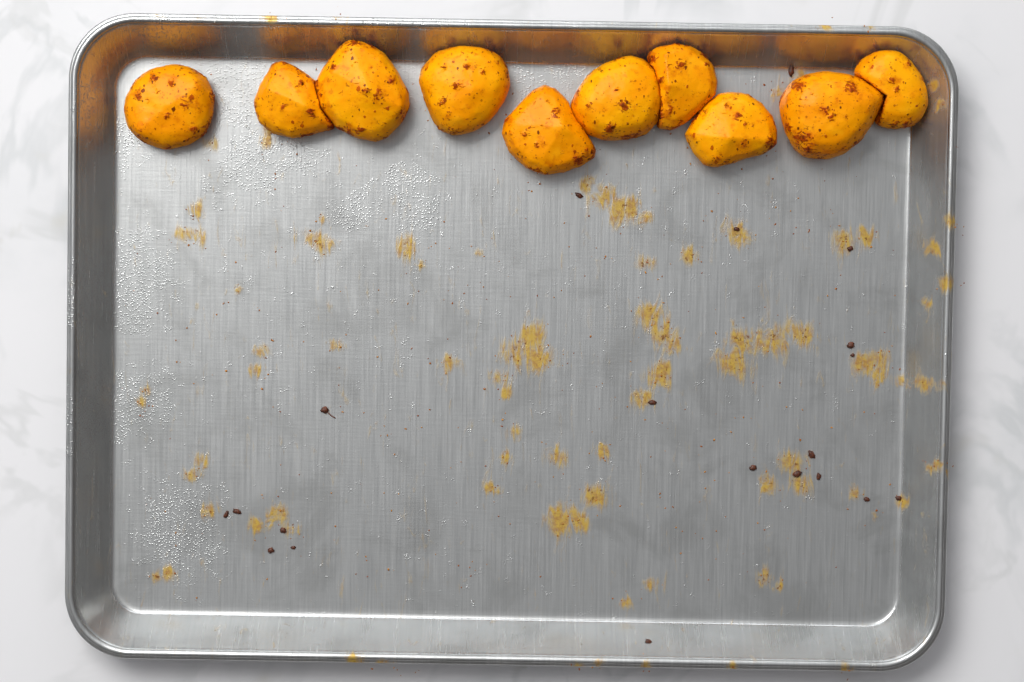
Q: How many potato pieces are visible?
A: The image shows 10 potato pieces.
